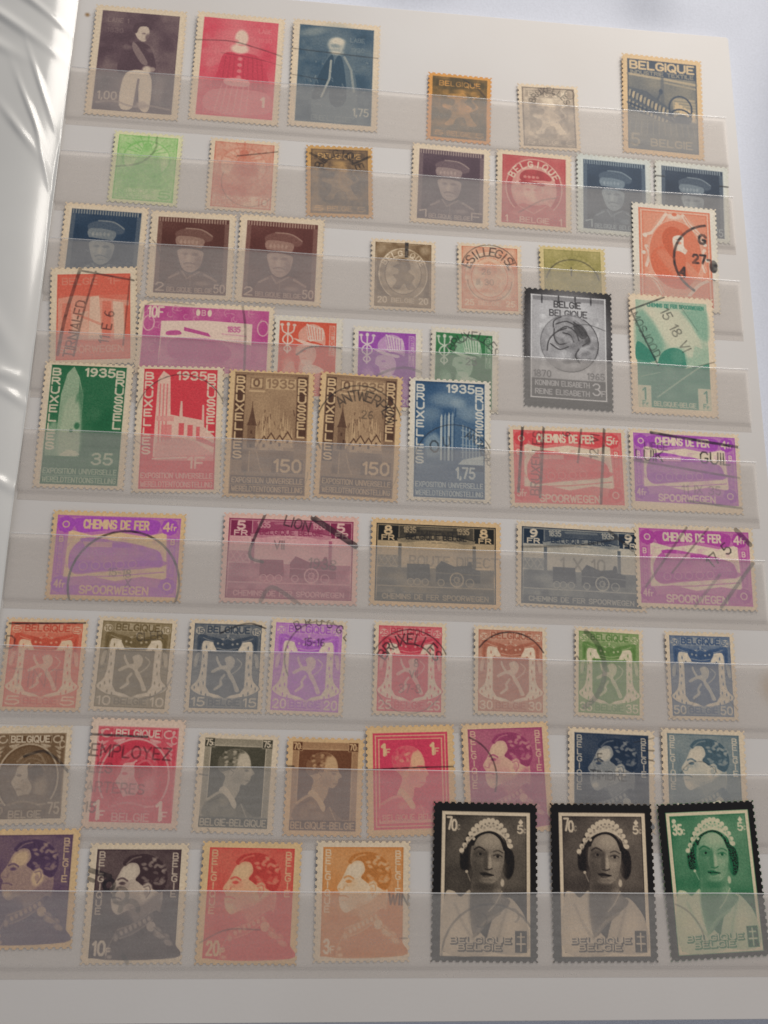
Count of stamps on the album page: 62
